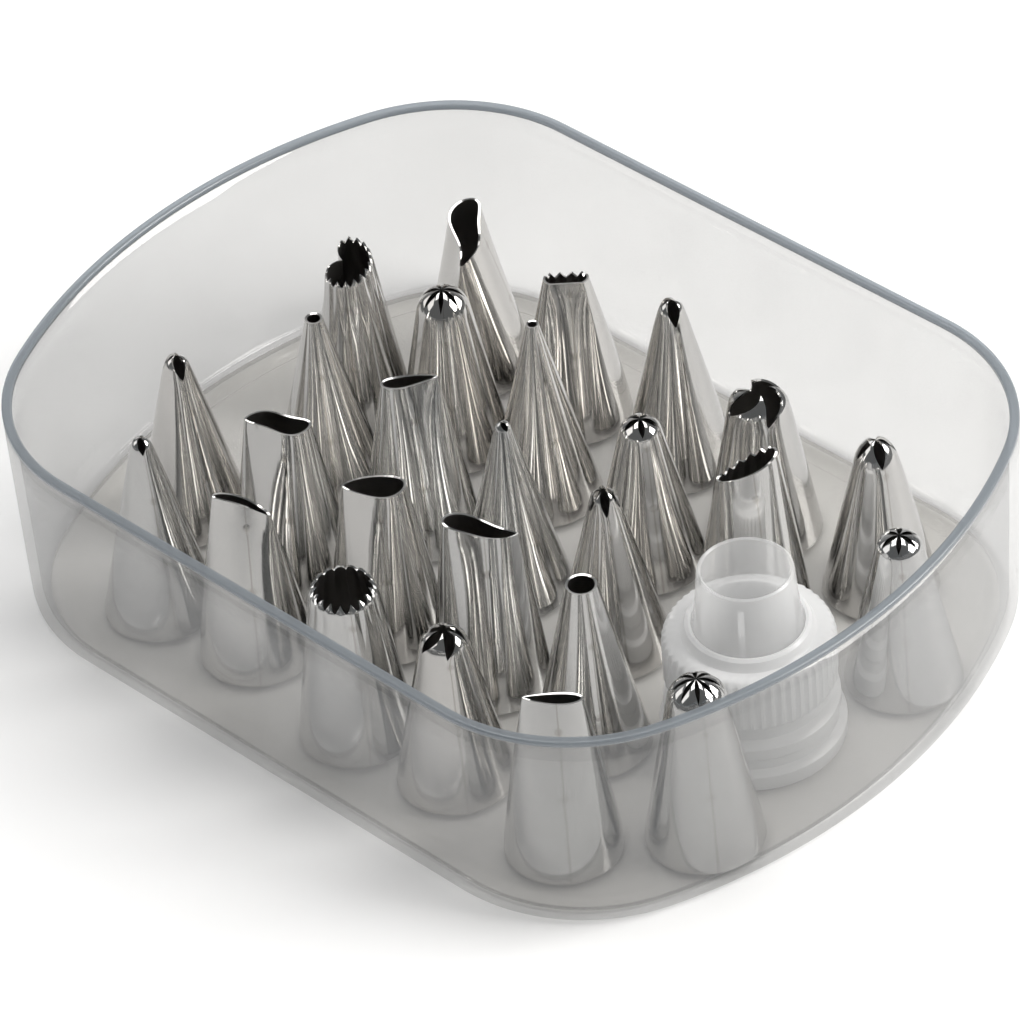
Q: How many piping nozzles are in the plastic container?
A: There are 26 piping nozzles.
